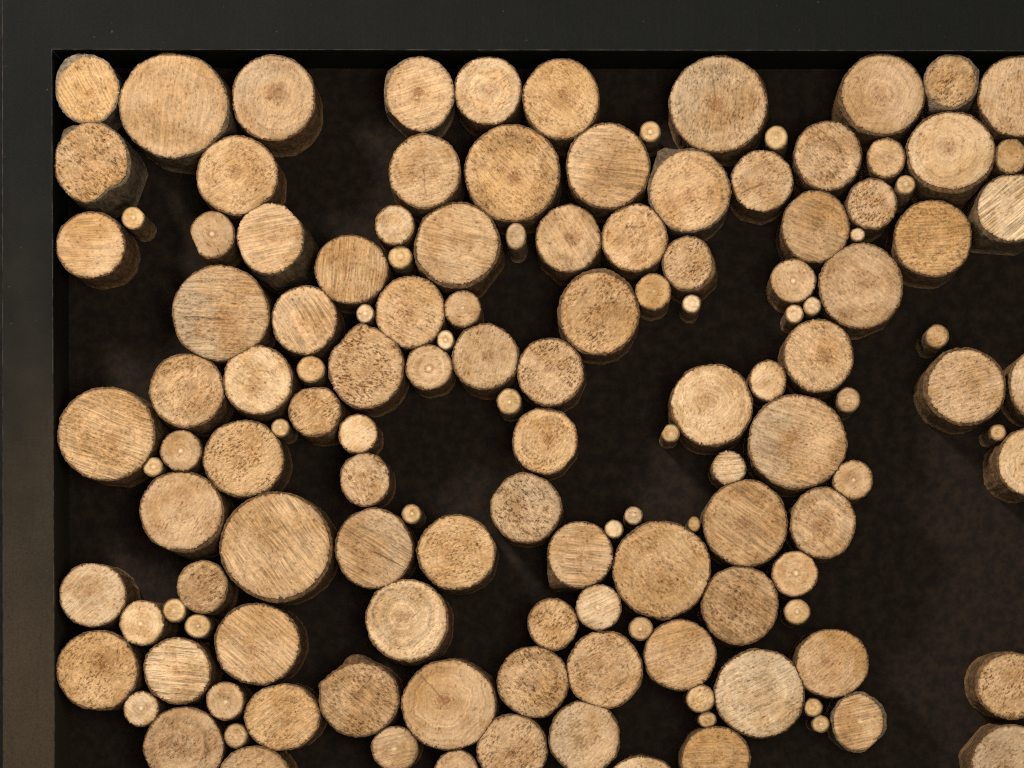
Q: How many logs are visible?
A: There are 138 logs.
